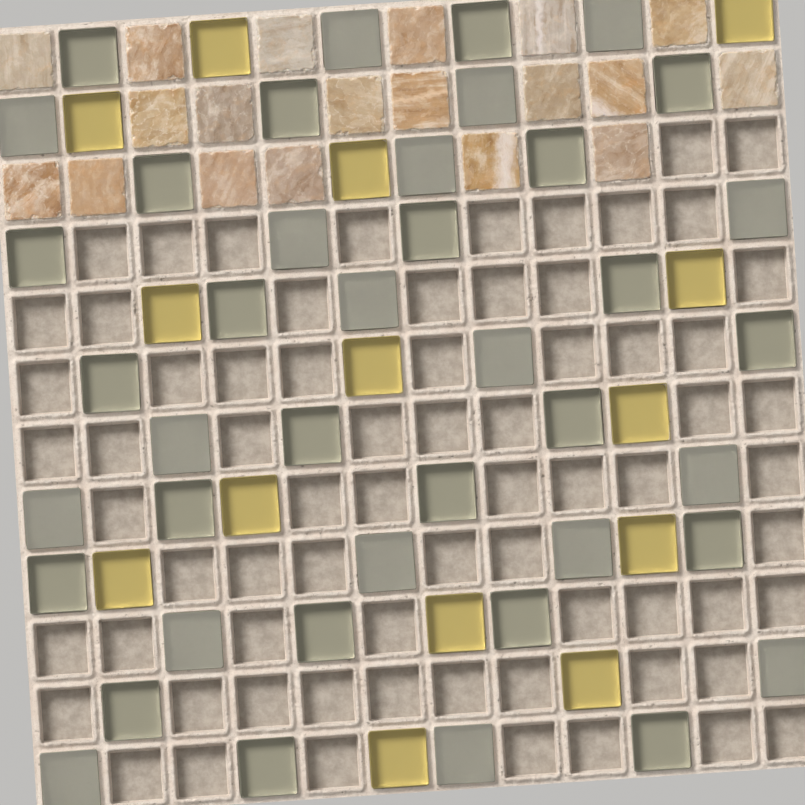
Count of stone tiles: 19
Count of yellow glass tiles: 14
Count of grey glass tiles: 41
